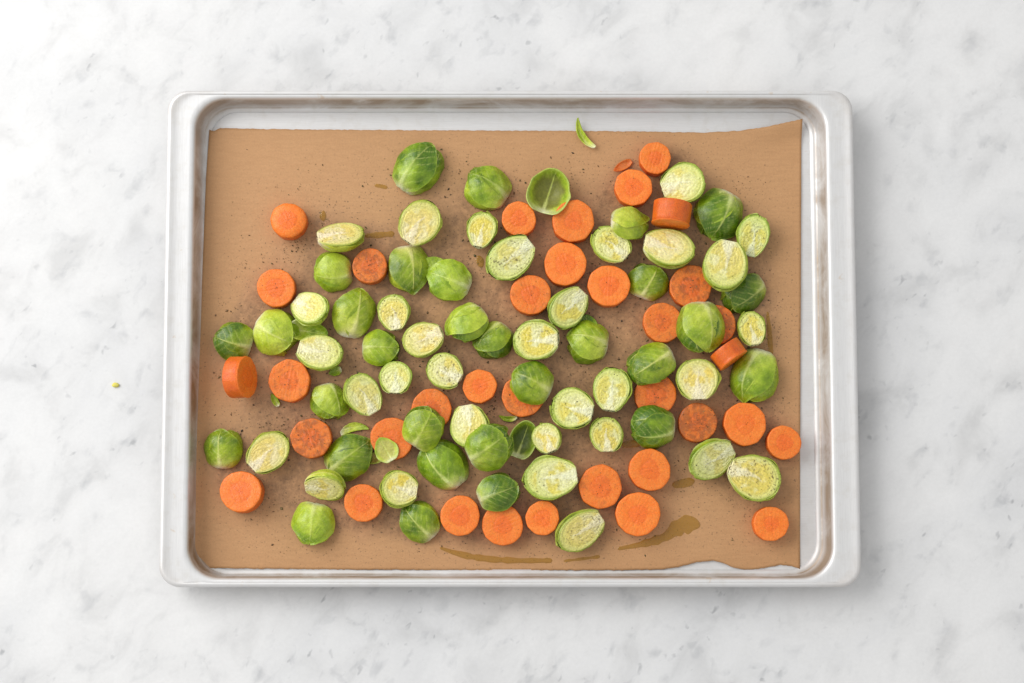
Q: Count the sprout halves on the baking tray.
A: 62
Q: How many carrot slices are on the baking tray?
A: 35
